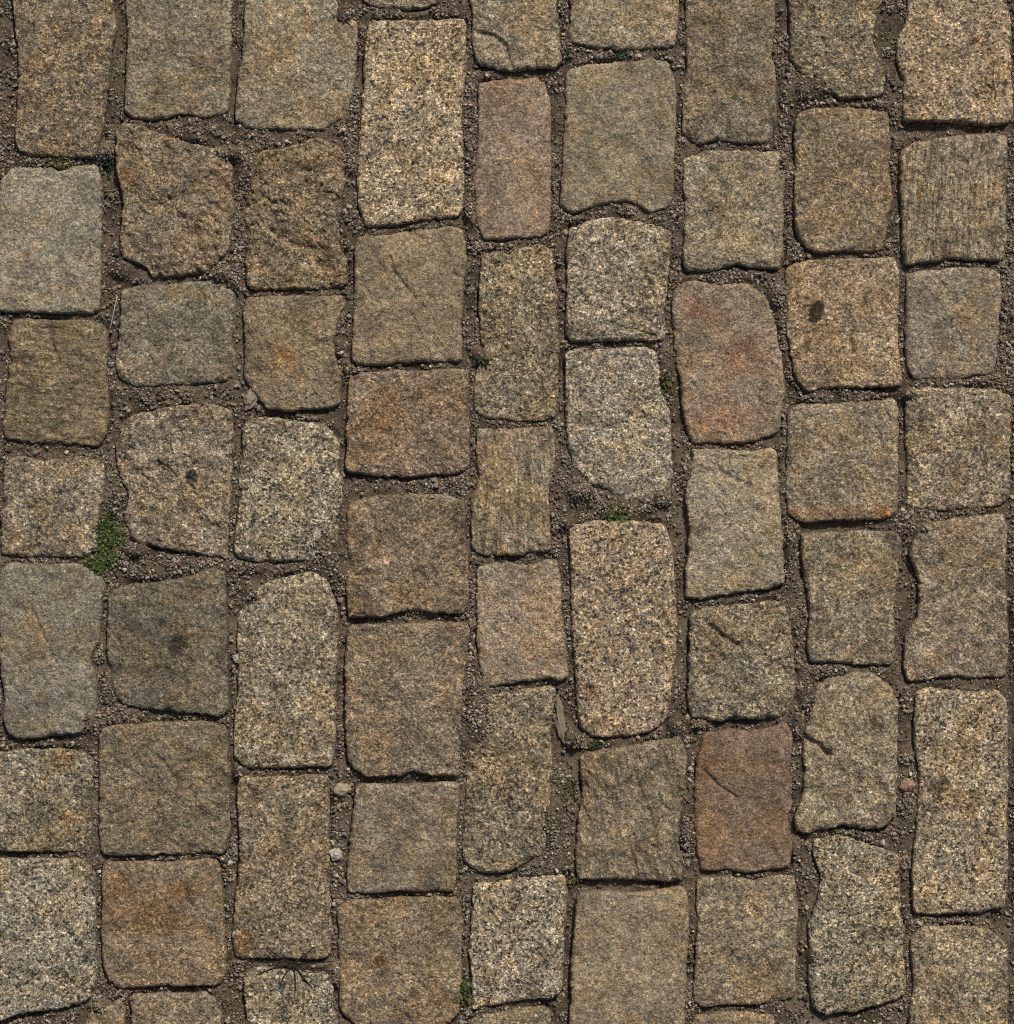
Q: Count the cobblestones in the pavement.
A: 68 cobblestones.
